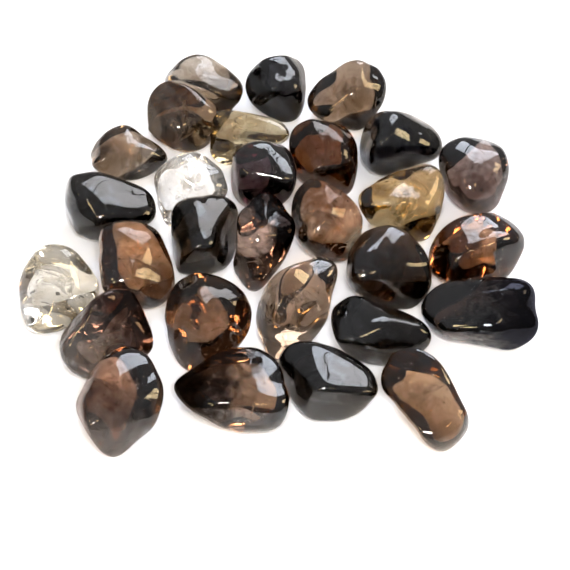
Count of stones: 29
